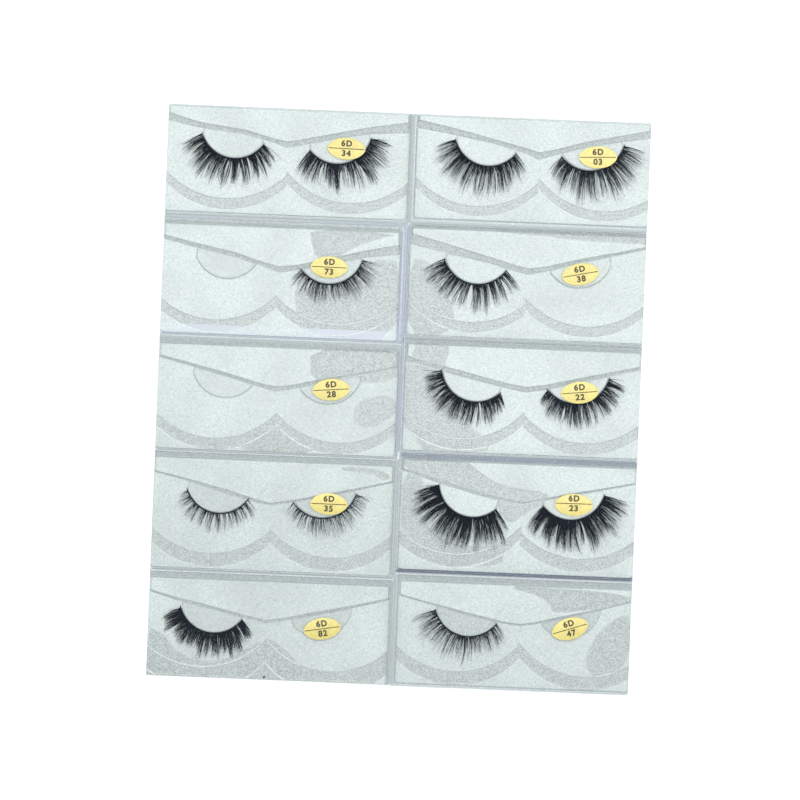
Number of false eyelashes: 14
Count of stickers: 10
